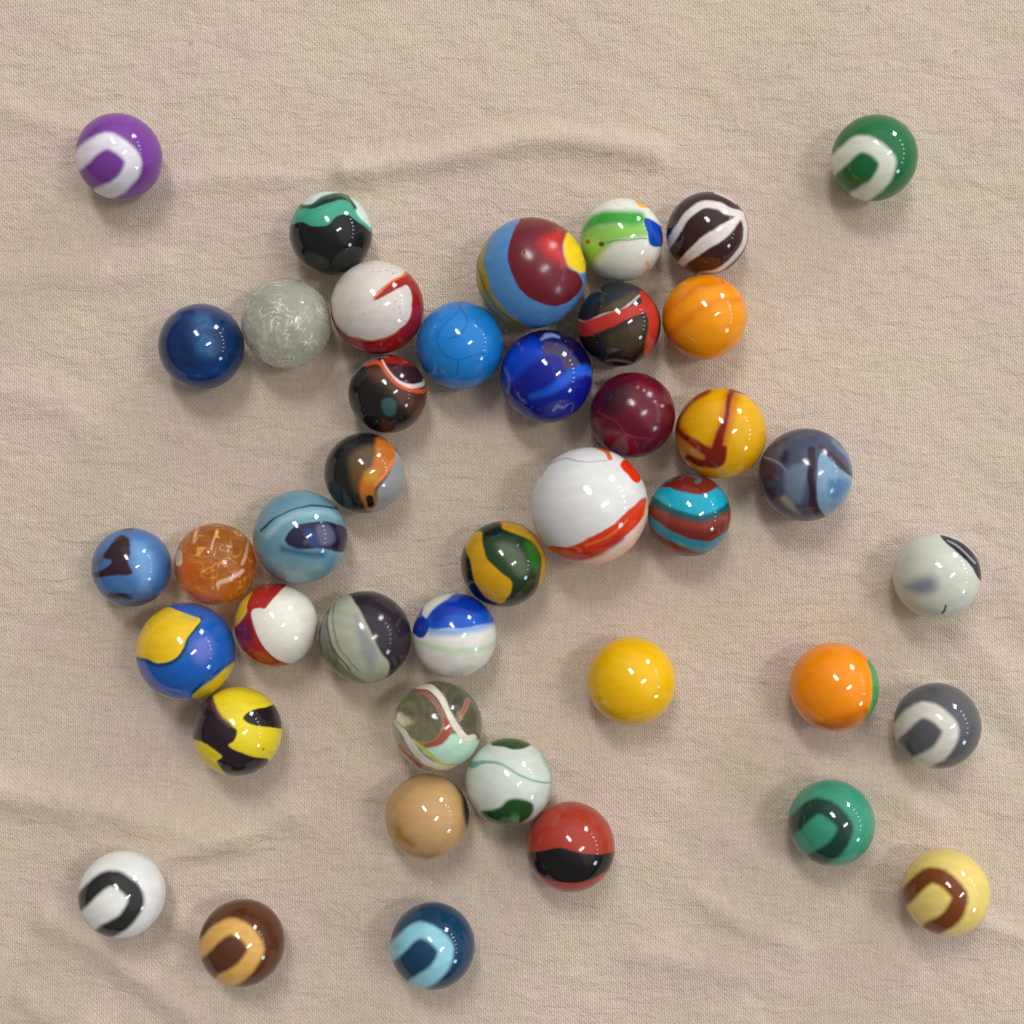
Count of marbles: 42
